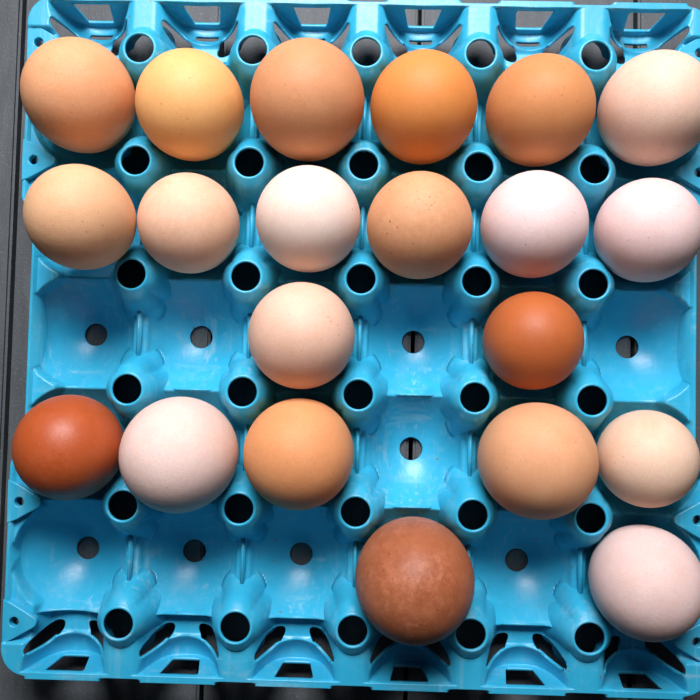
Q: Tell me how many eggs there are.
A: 21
